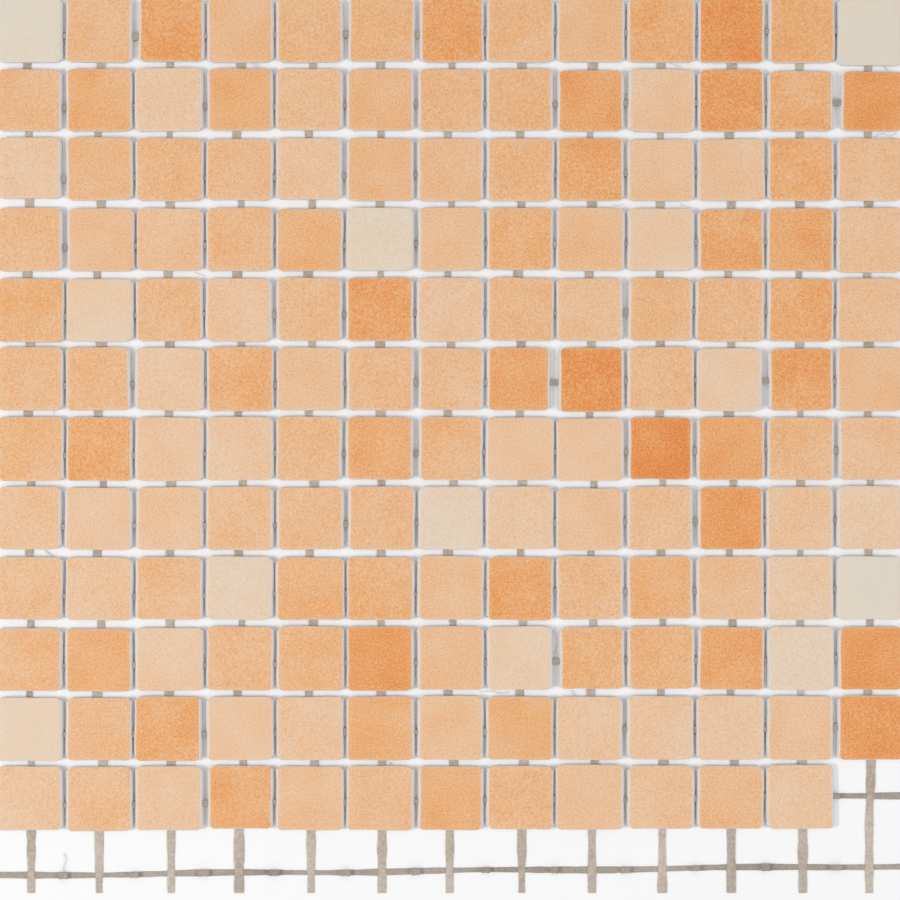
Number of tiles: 155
